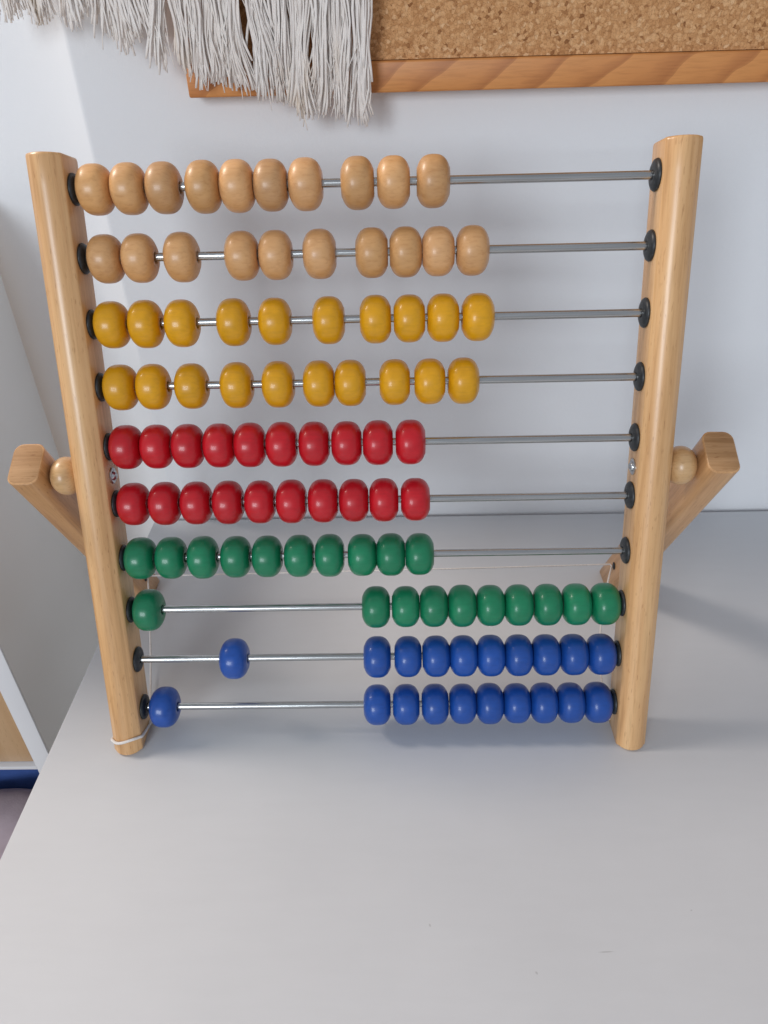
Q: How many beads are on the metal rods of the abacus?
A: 100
